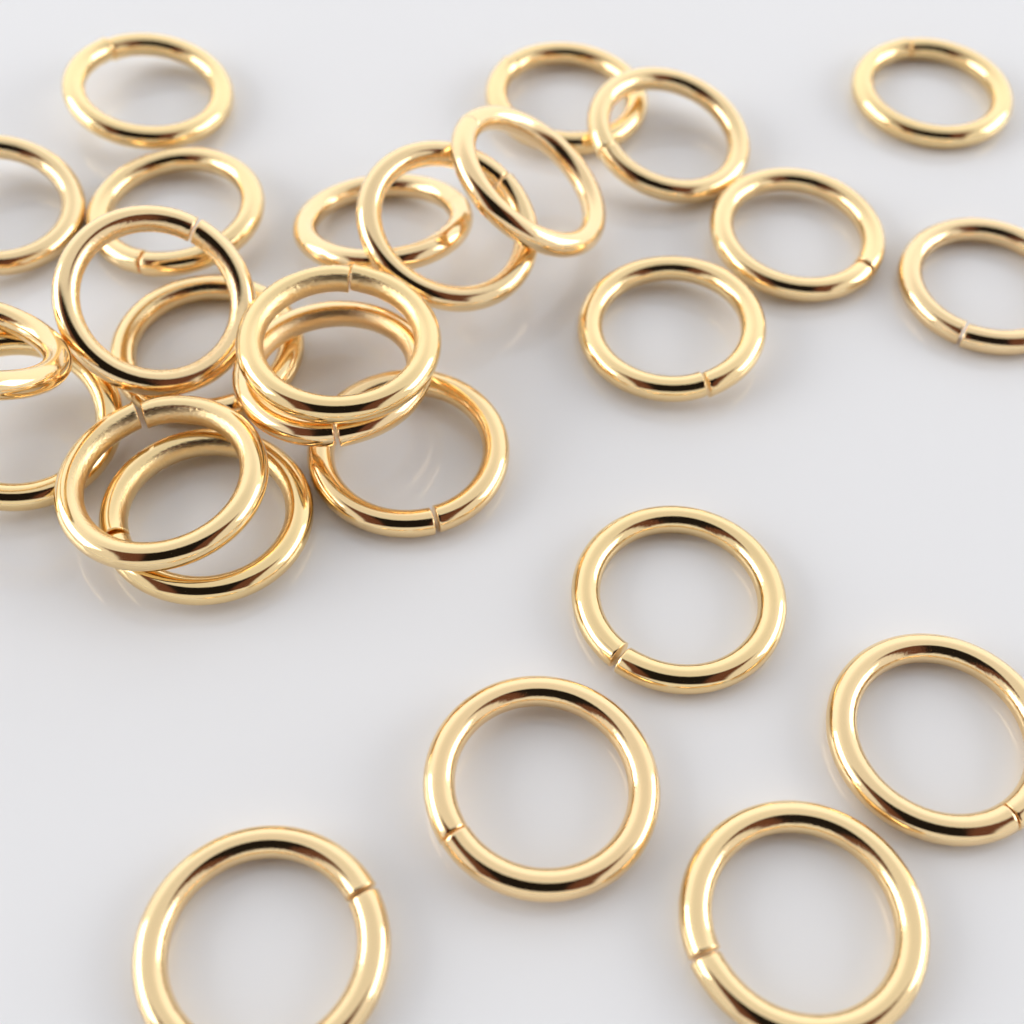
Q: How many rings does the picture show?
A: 26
